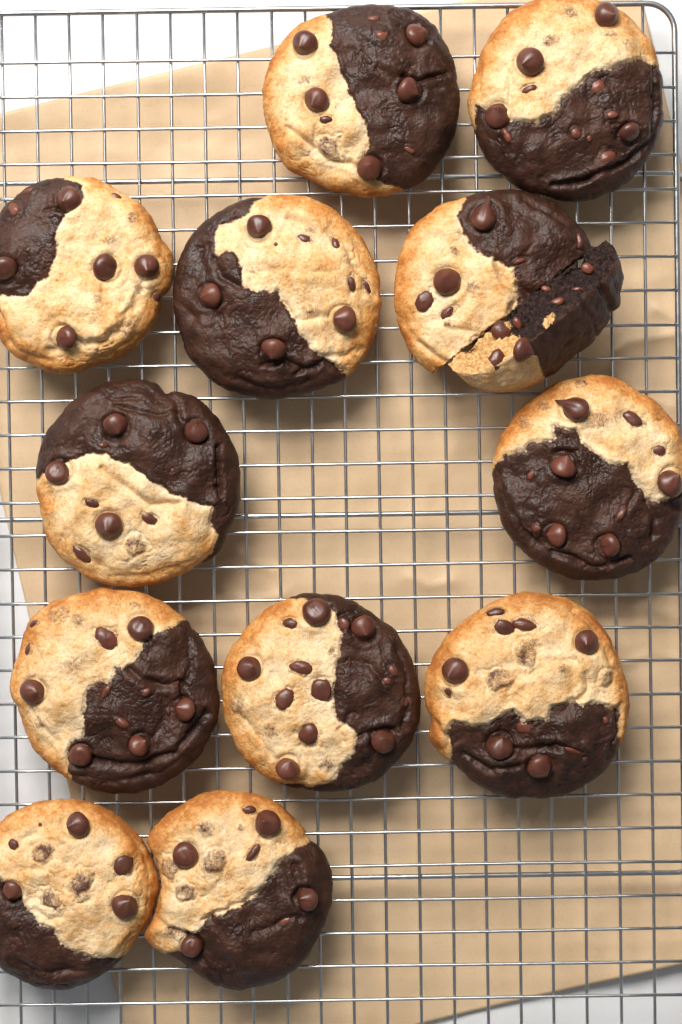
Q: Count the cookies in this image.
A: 12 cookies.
